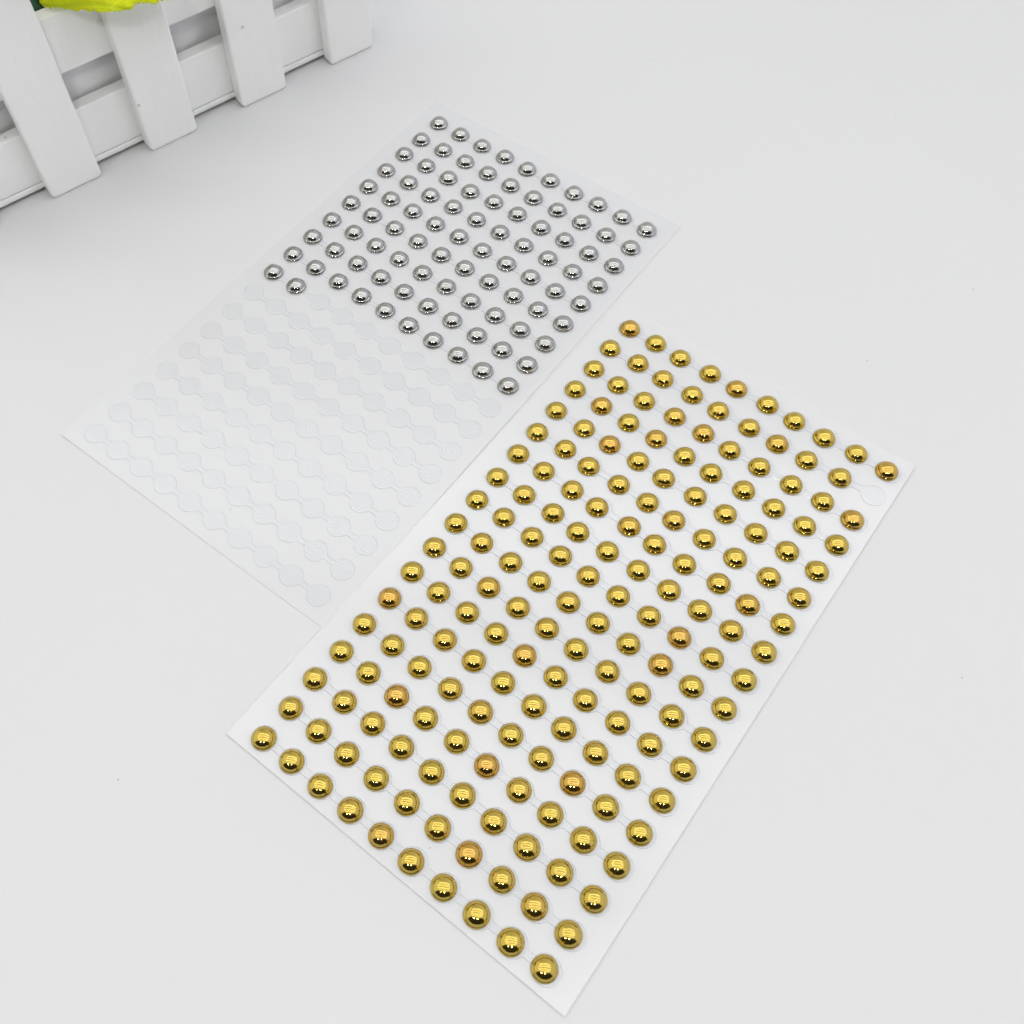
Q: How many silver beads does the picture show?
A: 92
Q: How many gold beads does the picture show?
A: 179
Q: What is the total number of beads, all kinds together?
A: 271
